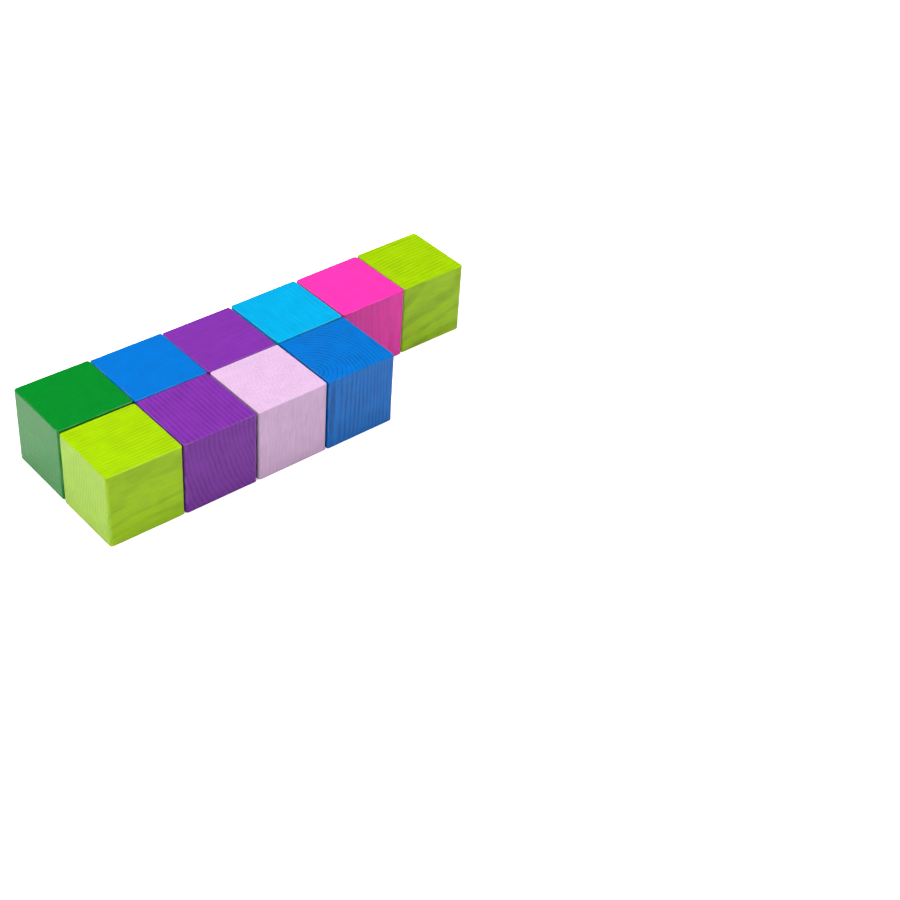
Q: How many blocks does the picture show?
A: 10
